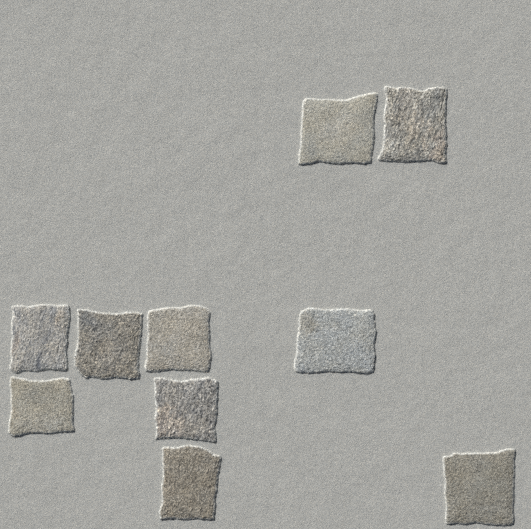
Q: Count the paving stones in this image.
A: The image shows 10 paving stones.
